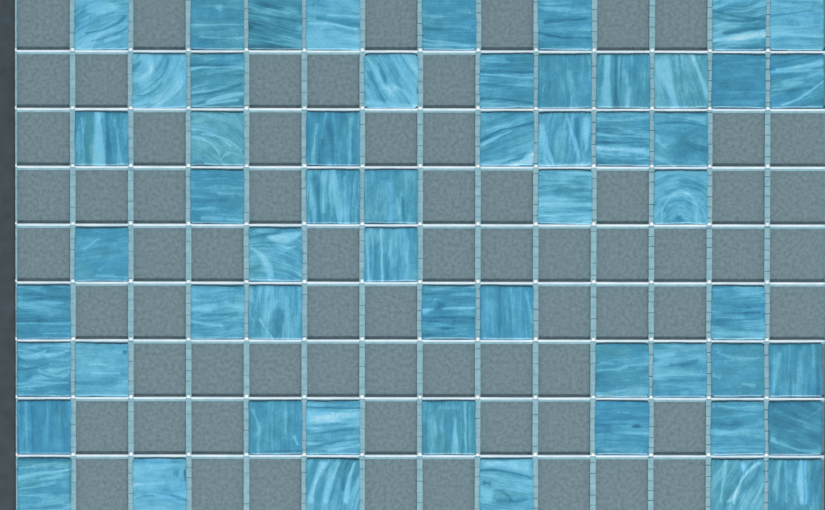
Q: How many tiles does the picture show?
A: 57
